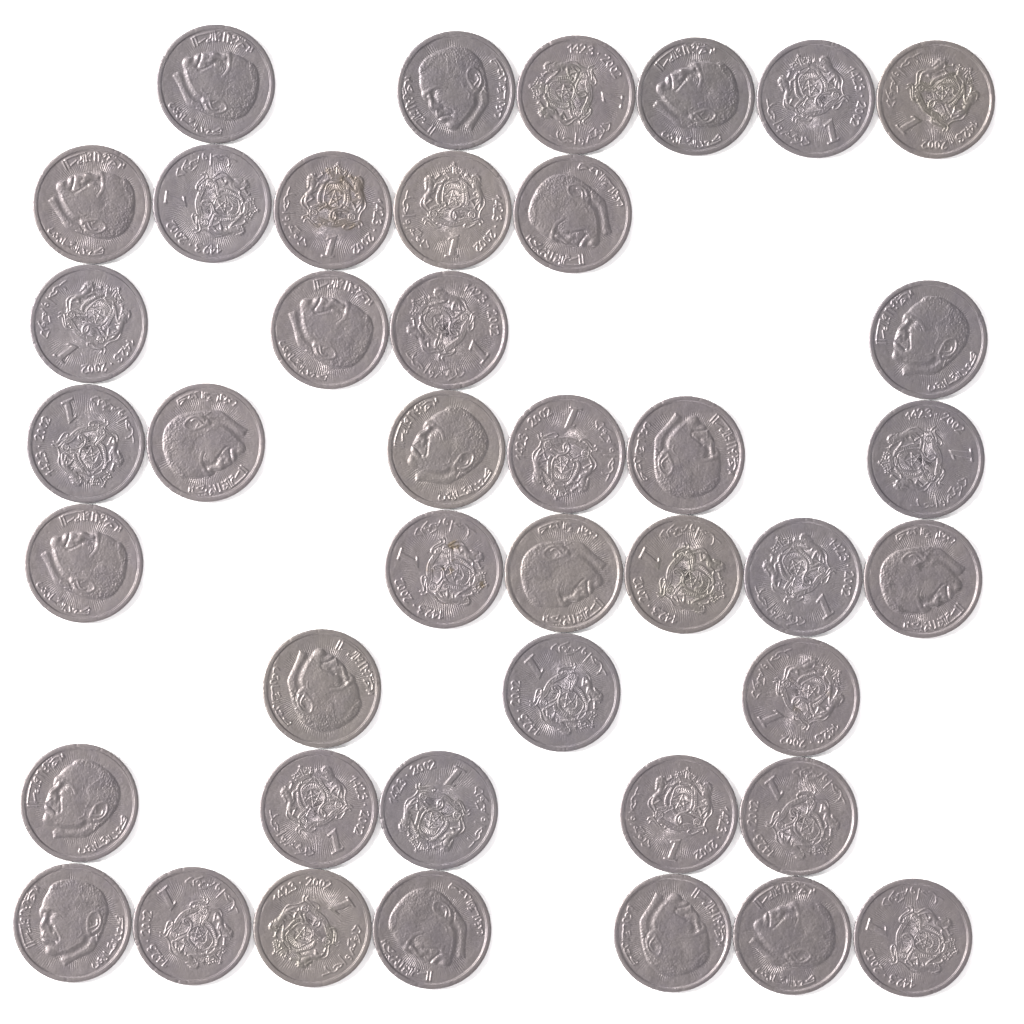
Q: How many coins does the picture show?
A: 42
